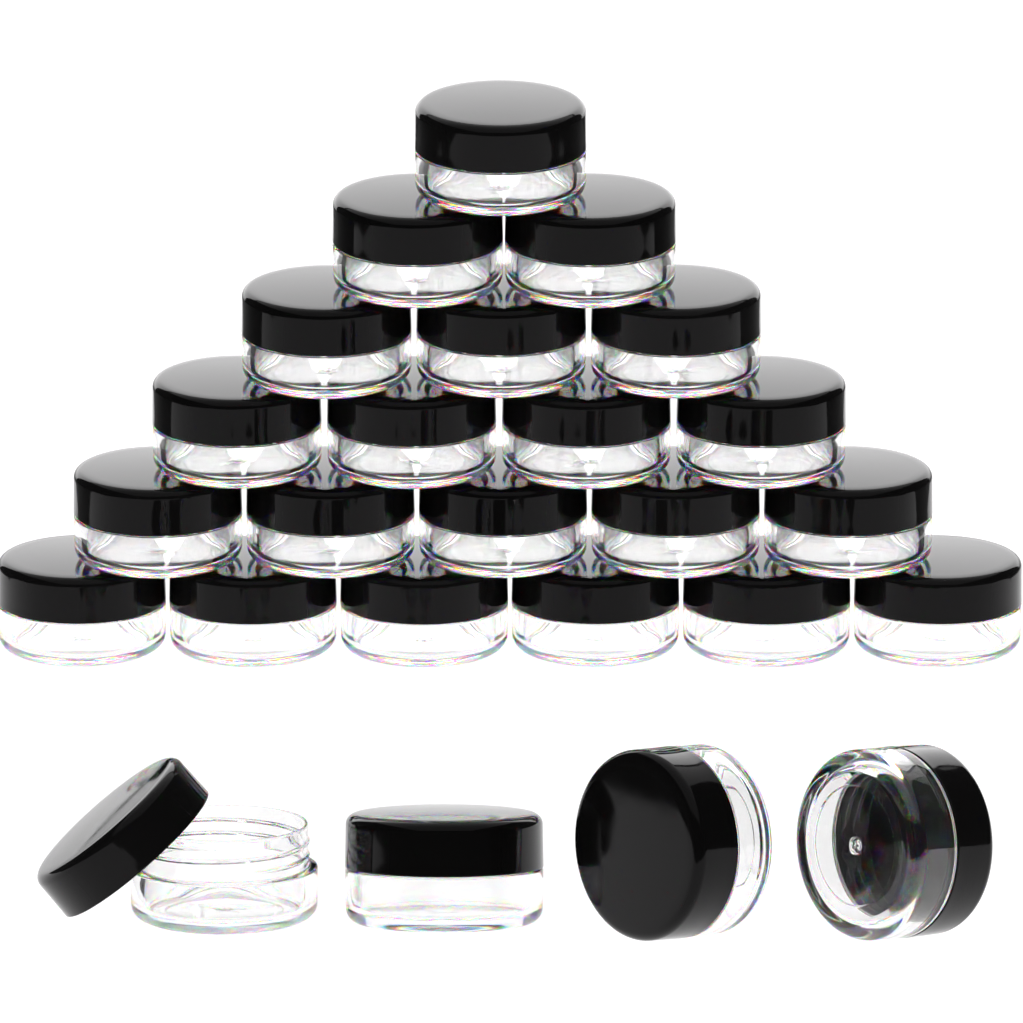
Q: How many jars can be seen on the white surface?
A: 25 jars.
